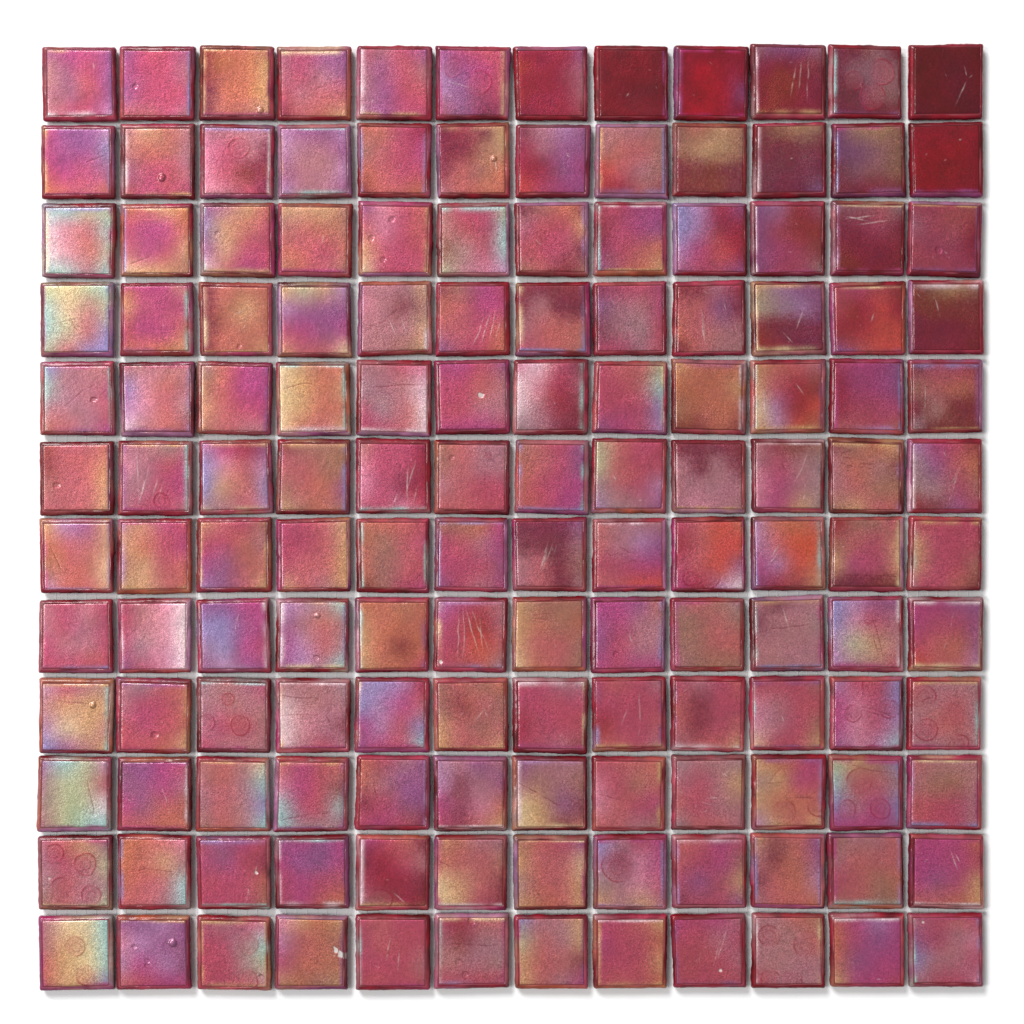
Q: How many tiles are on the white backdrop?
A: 144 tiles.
